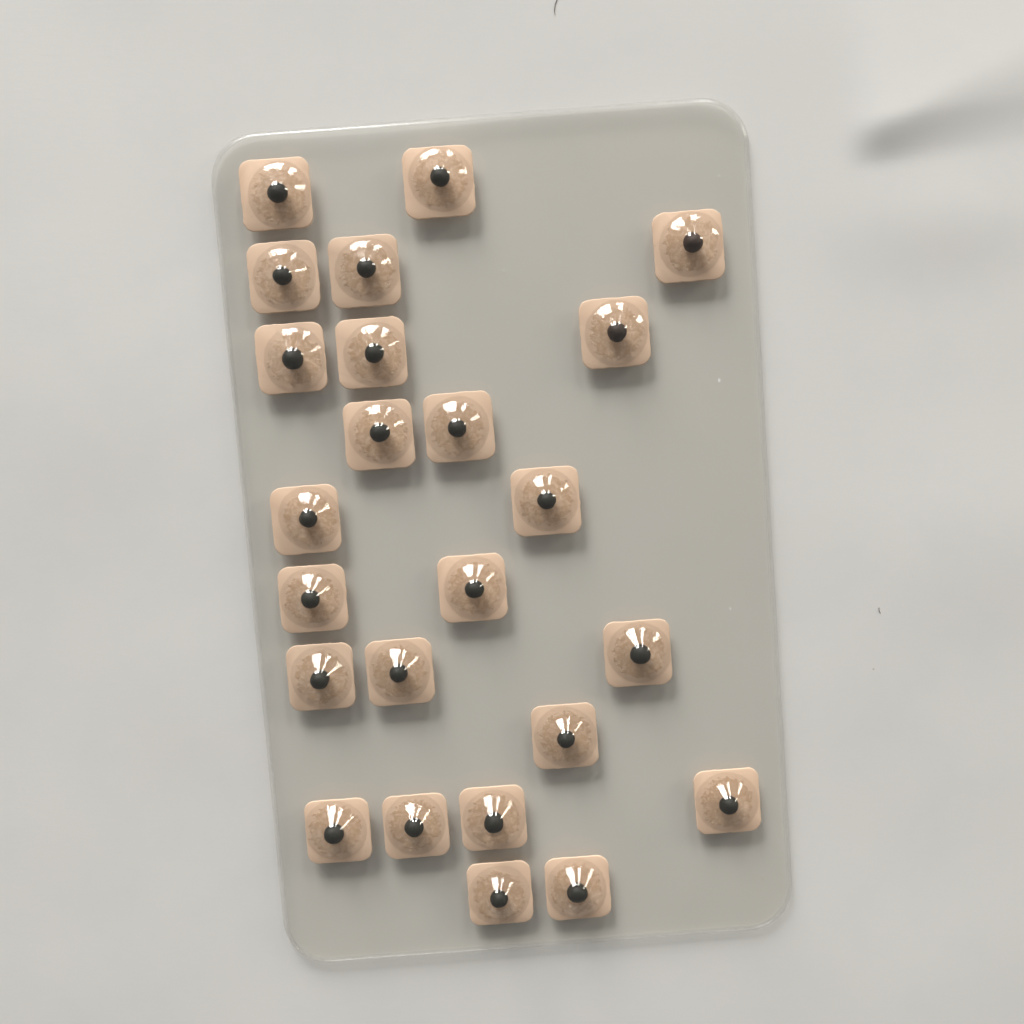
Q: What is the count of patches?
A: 24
